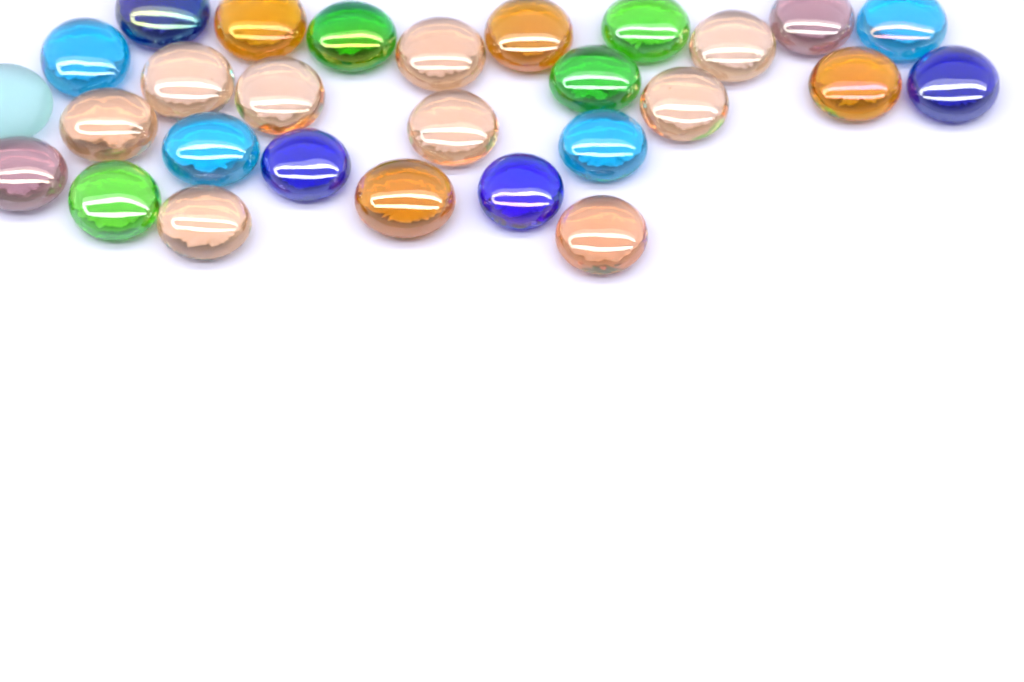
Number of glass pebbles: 28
